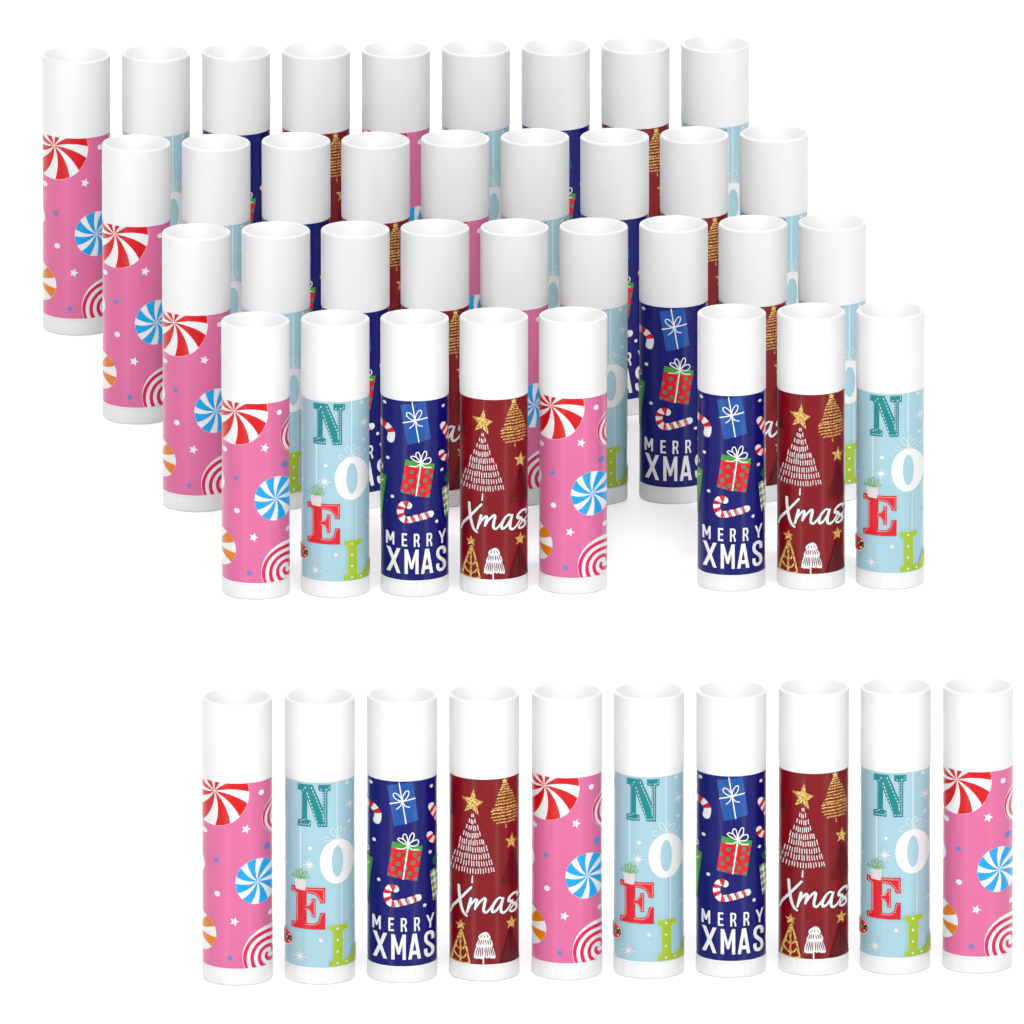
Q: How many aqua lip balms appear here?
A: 14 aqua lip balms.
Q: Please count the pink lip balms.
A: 11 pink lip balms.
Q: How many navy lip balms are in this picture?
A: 10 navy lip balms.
